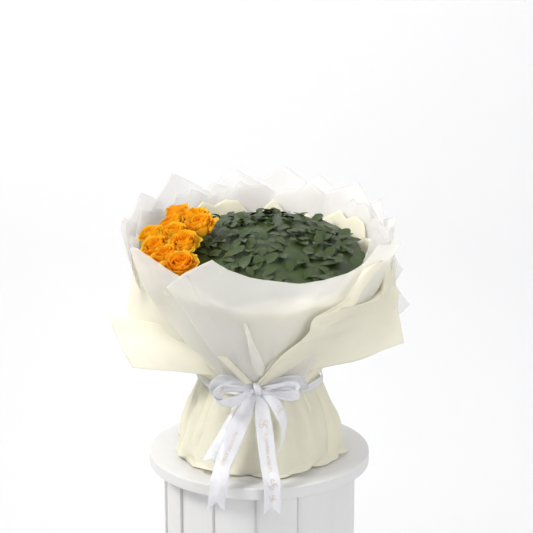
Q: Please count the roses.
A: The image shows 10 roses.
